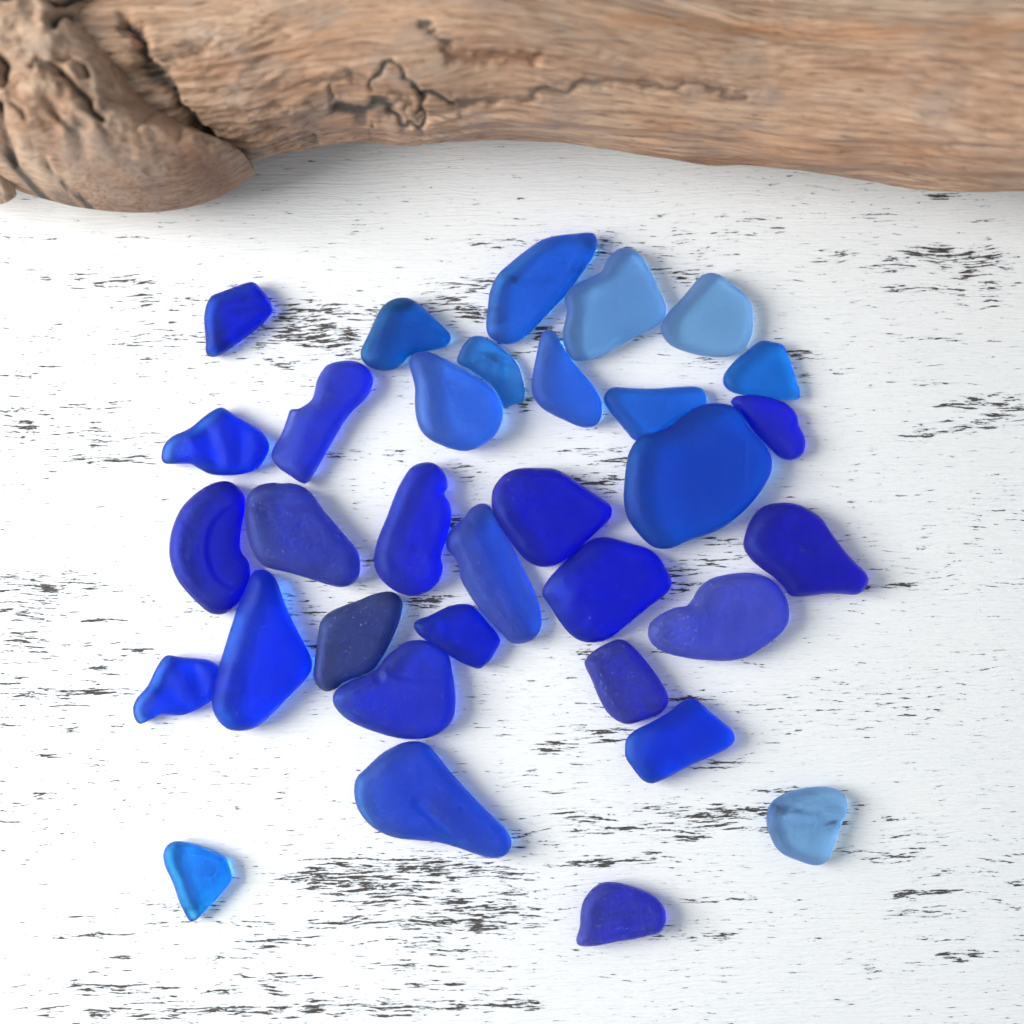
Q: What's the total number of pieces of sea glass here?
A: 33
